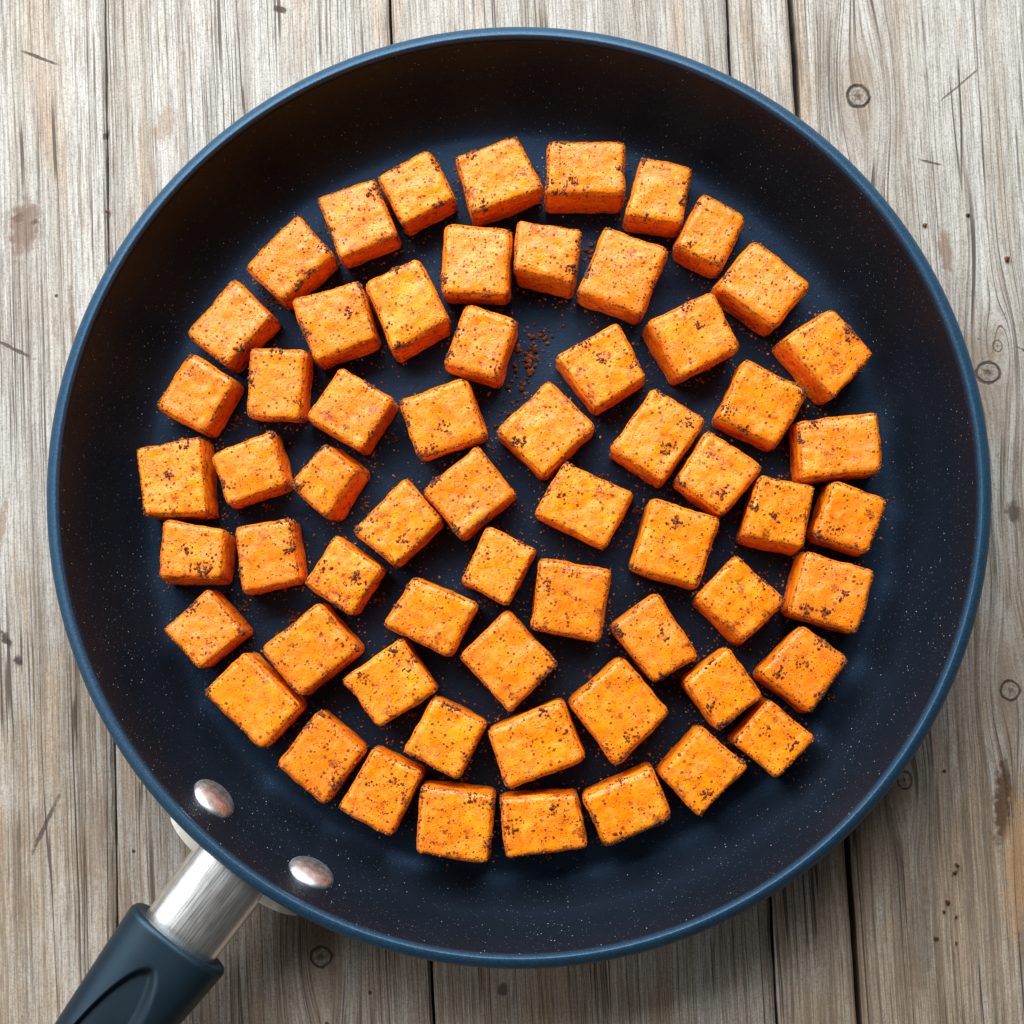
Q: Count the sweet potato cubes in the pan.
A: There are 62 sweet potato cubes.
